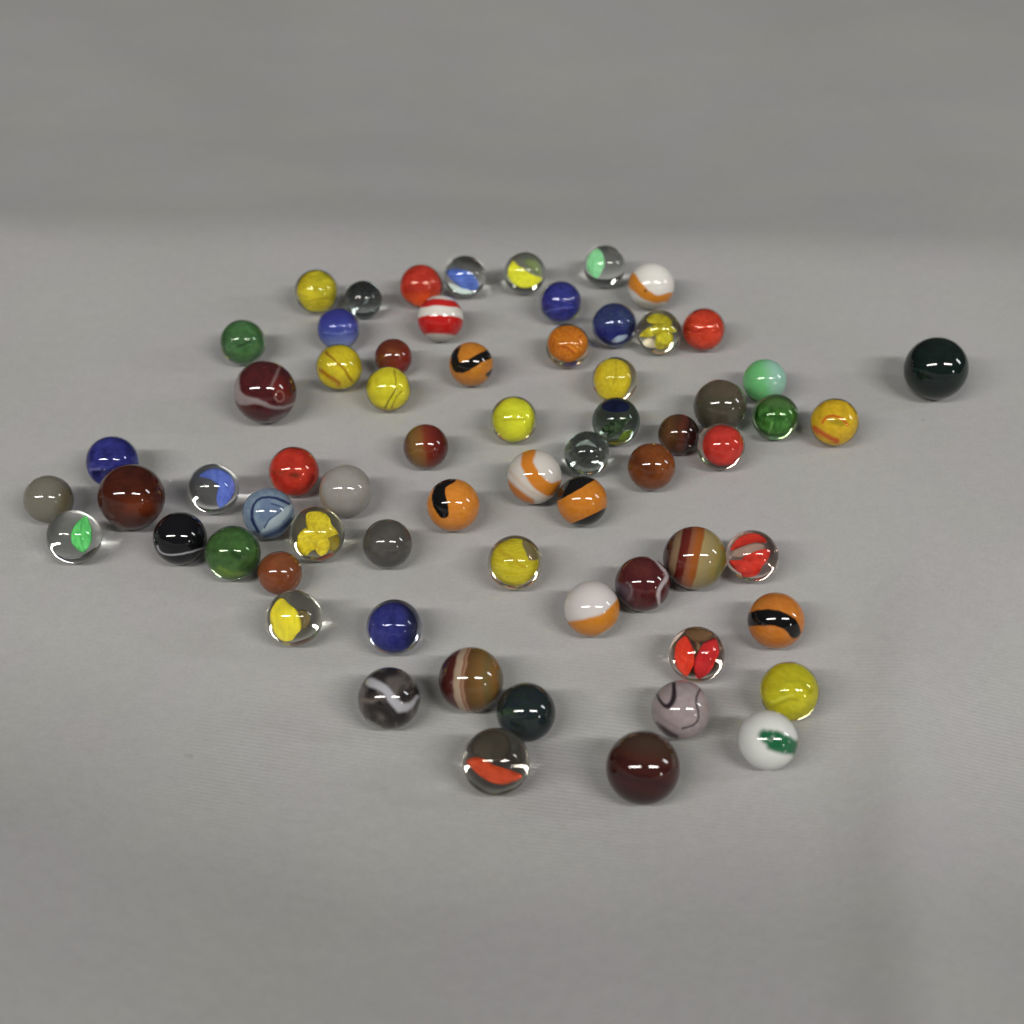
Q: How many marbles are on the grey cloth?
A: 66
